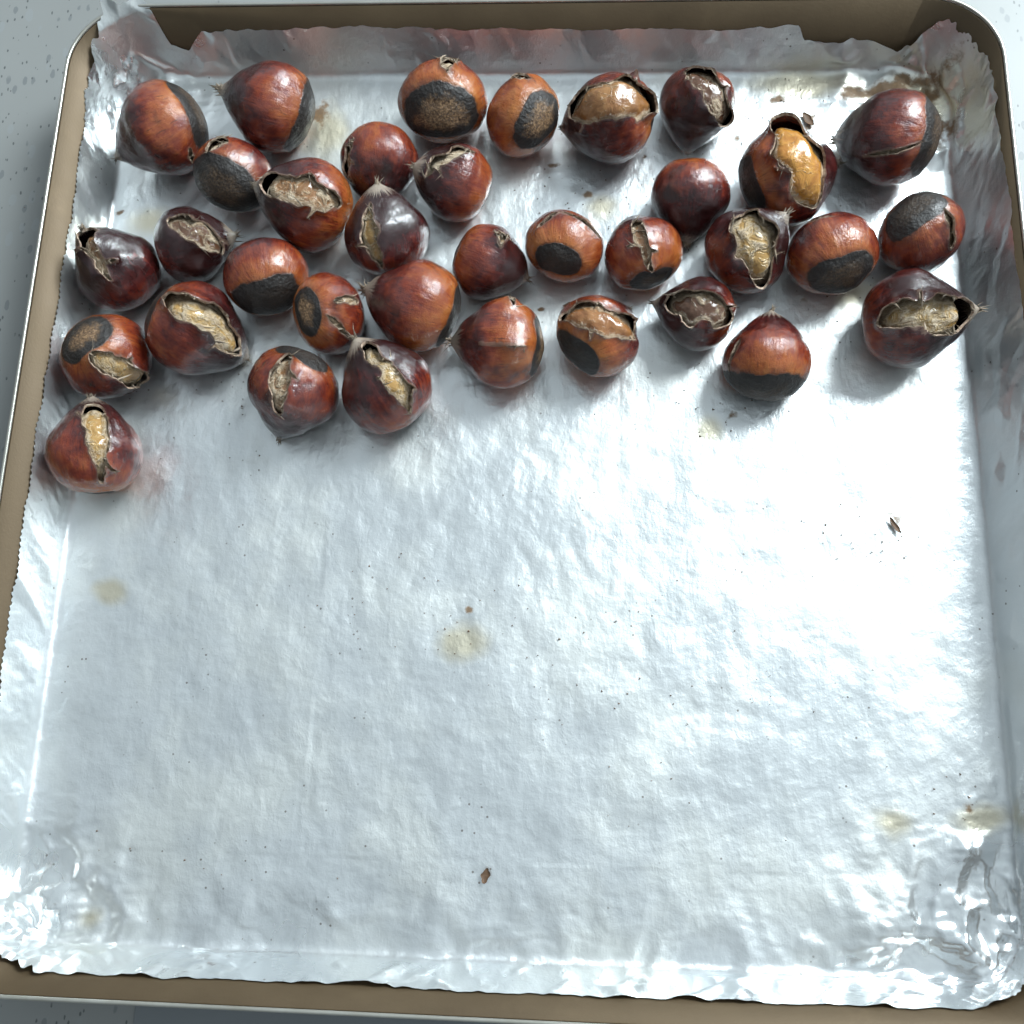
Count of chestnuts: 35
